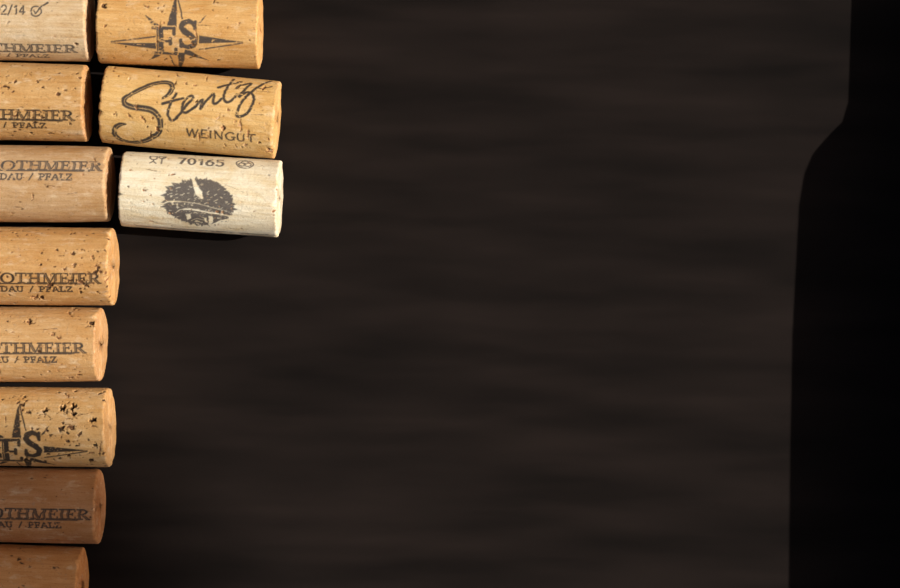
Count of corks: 11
